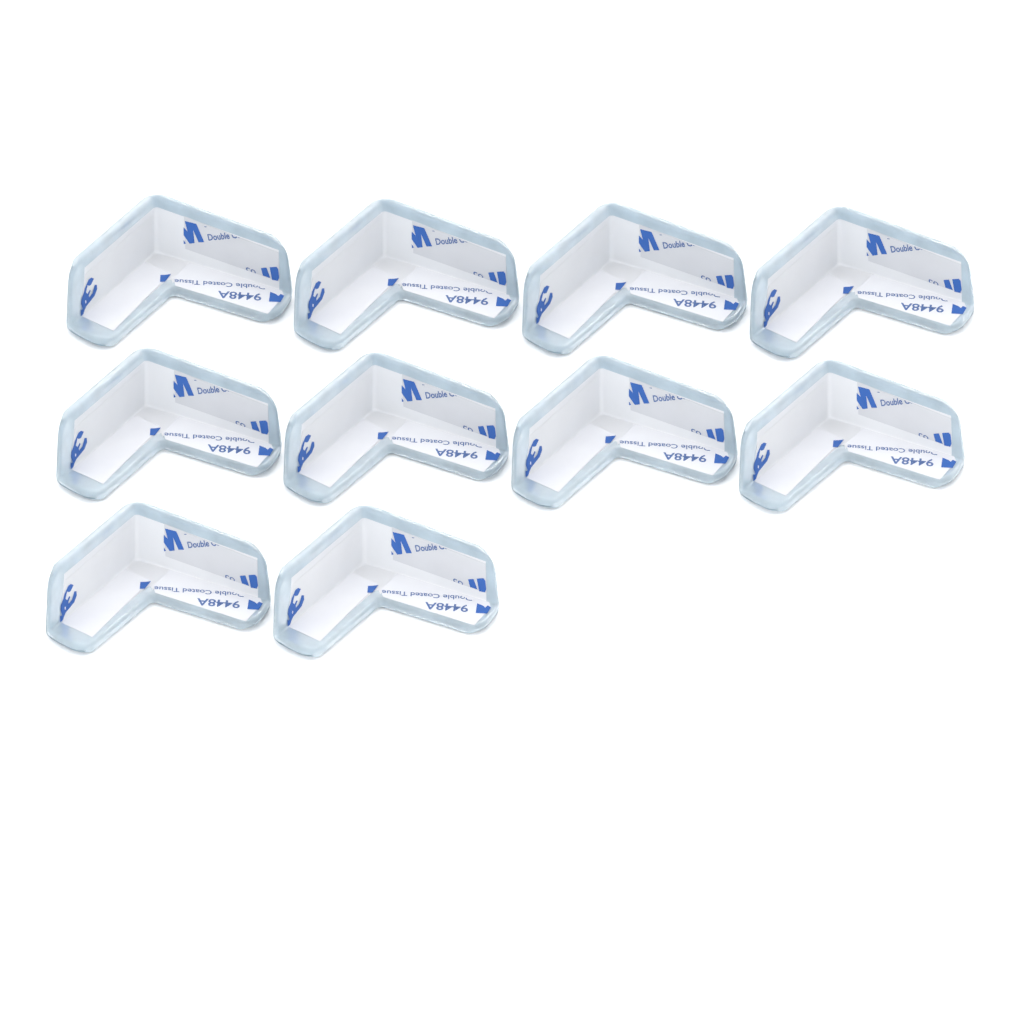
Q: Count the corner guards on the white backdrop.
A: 10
